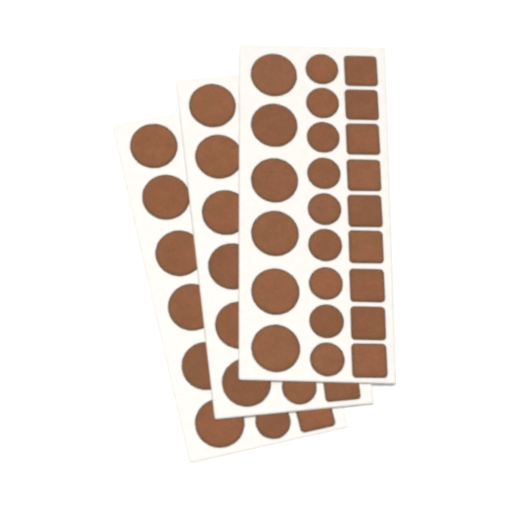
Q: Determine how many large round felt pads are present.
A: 18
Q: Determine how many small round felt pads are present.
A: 11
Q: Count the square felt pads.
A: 11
